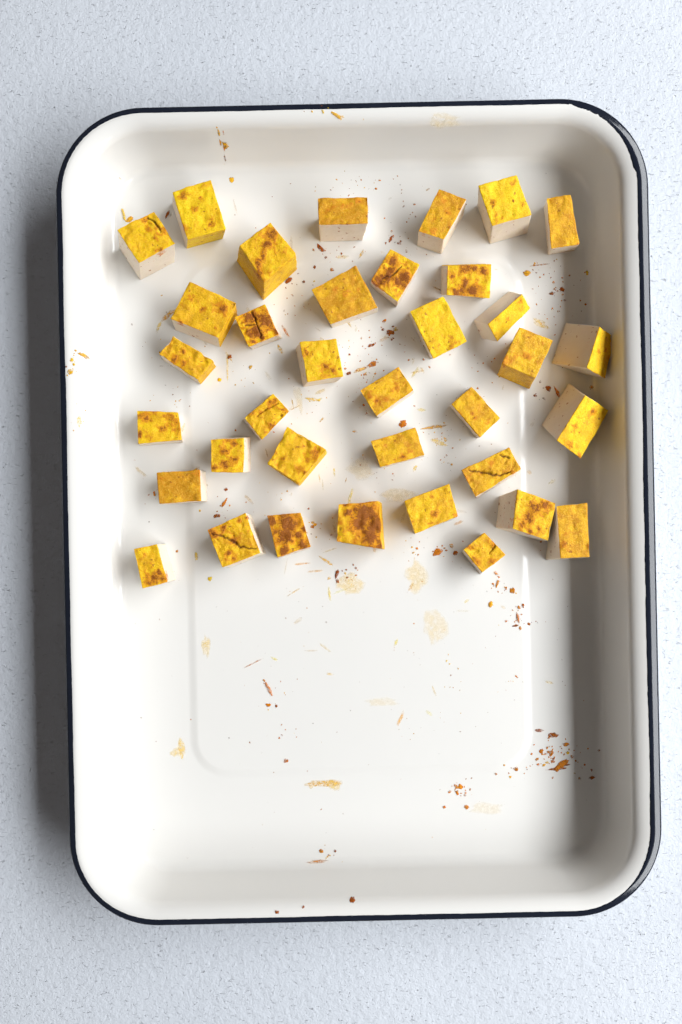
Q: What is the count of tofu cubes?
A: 36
